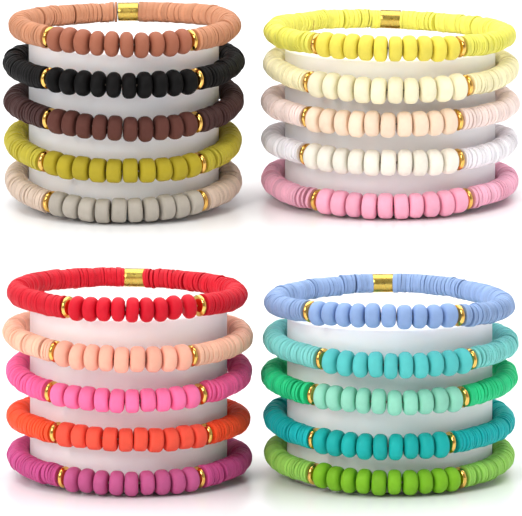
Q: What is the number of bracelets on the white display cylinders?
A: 20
